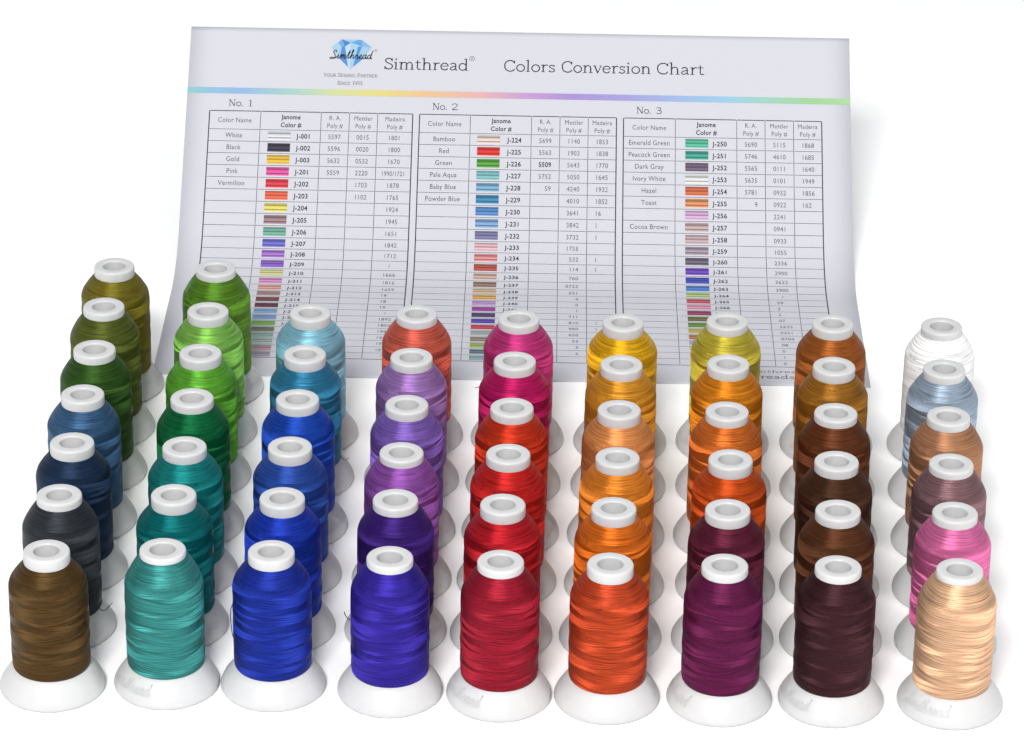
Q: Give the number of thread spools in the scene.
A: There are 56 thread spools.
